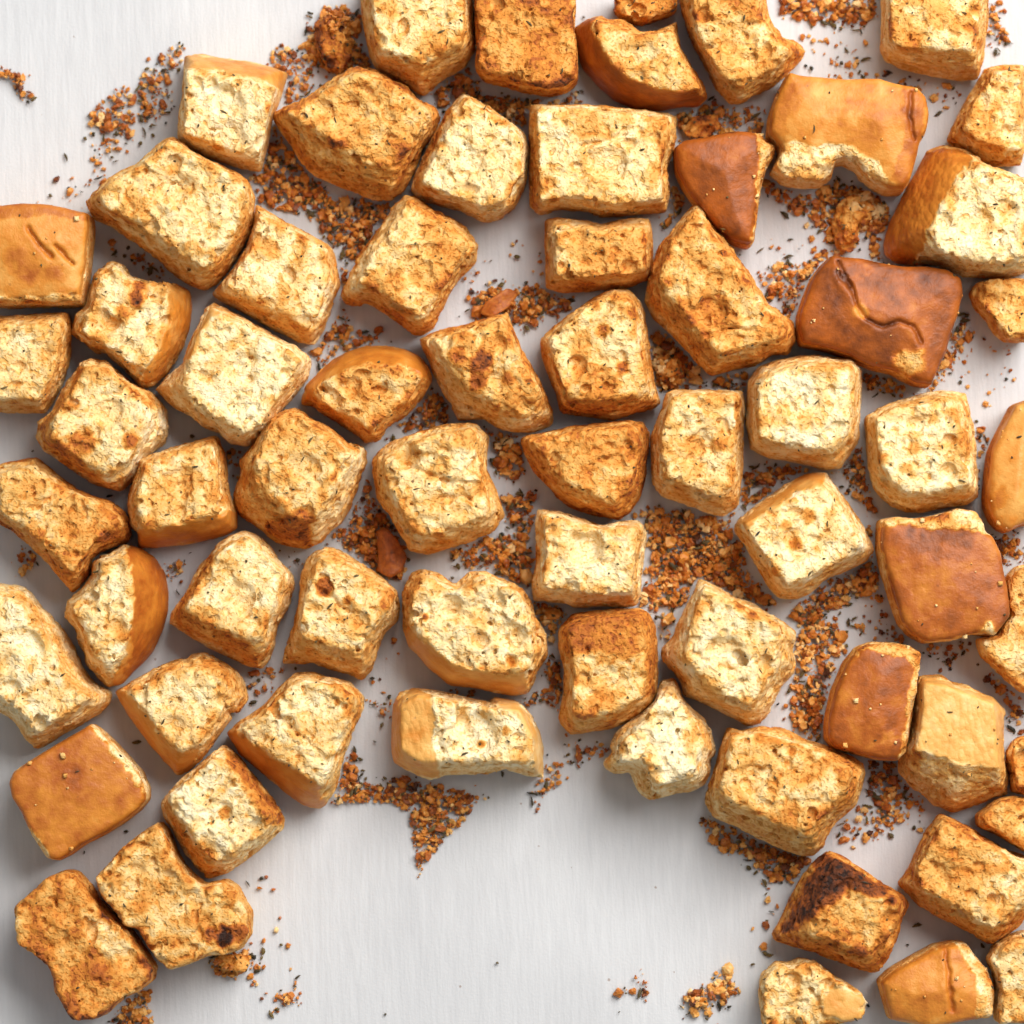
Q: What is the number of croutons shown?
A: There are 67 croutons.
